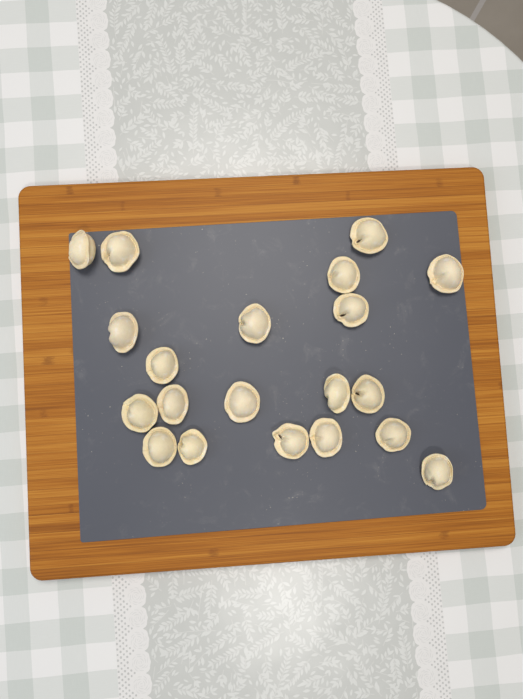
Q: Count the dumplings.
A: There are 20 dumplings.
